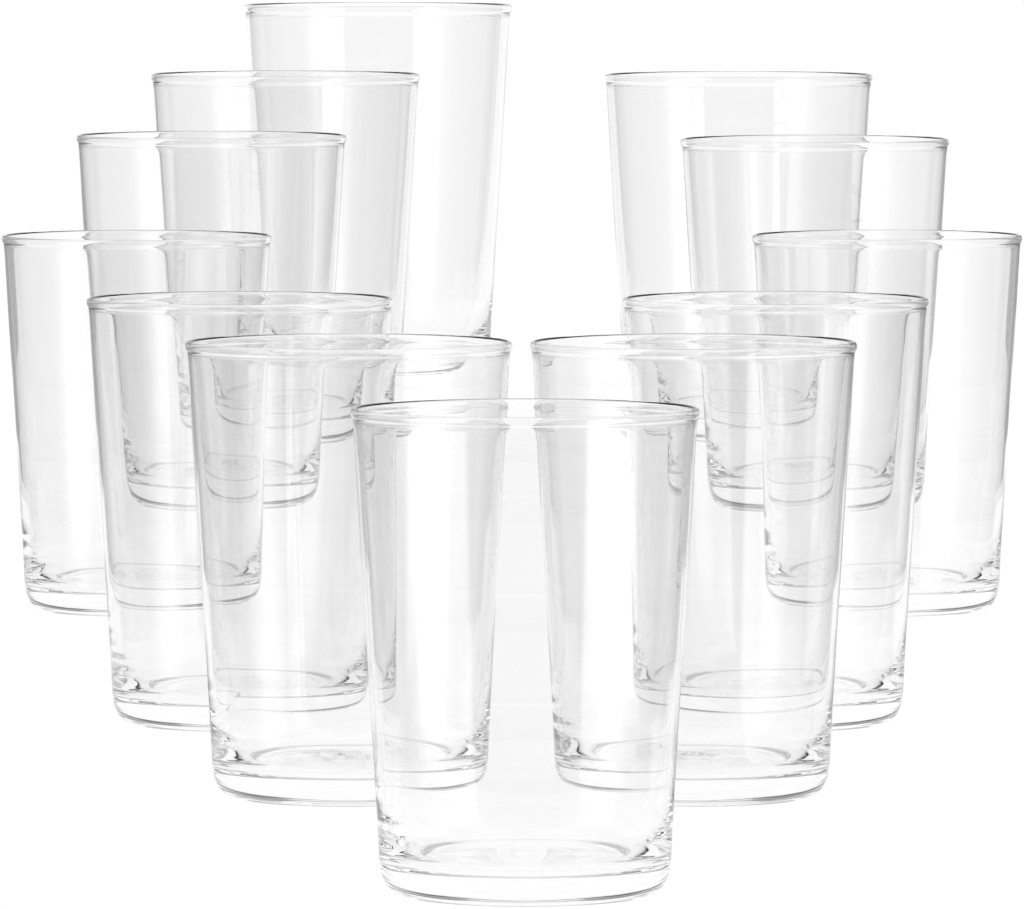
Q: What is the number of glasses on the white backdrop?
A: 12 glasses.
